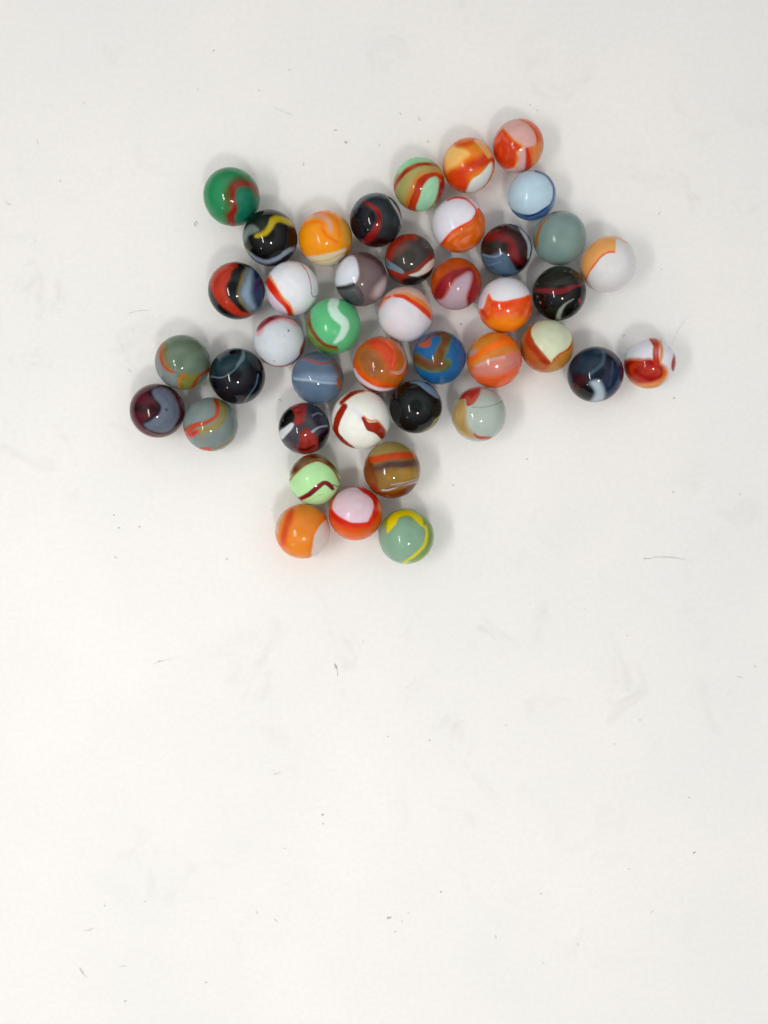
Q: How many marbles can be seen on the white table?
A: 42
